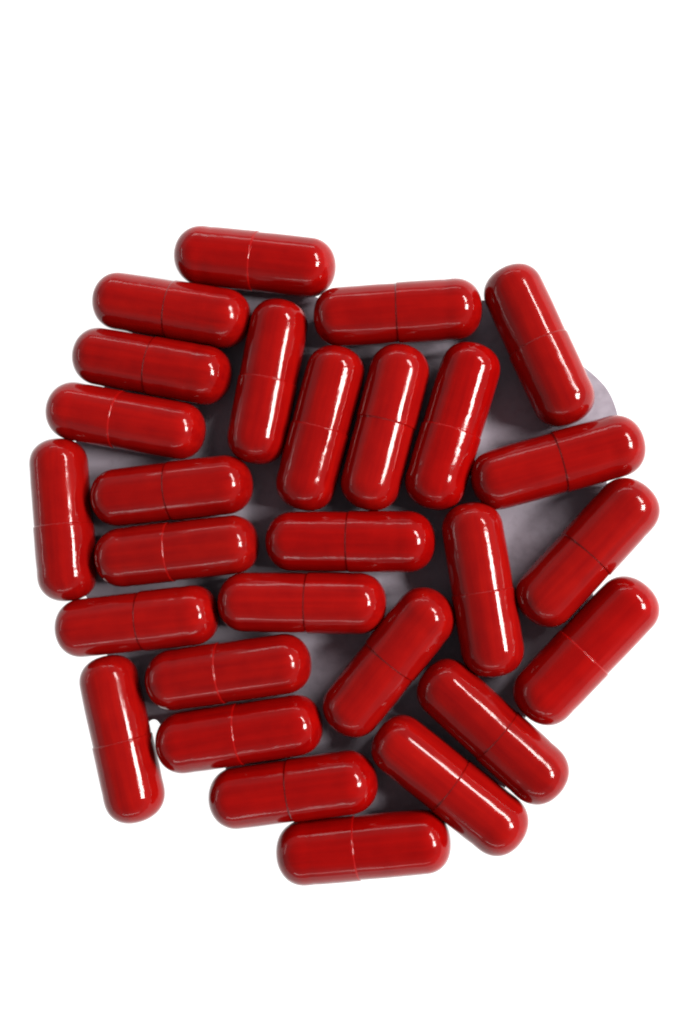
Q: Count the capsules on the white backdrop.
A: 28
